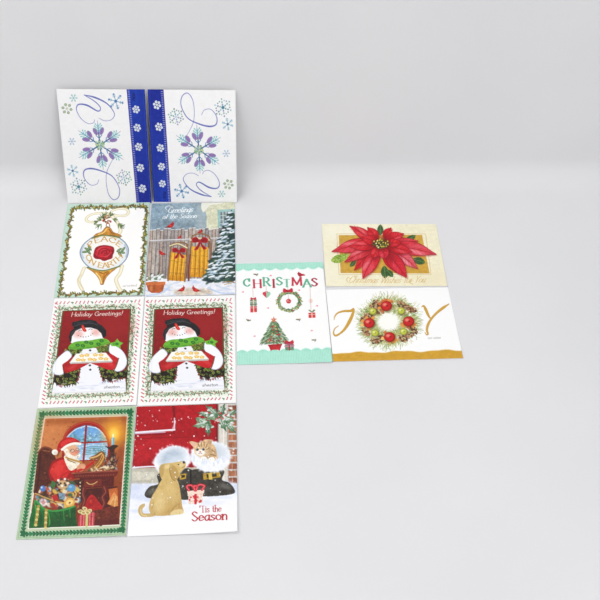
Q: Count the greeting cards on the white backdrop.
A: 11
